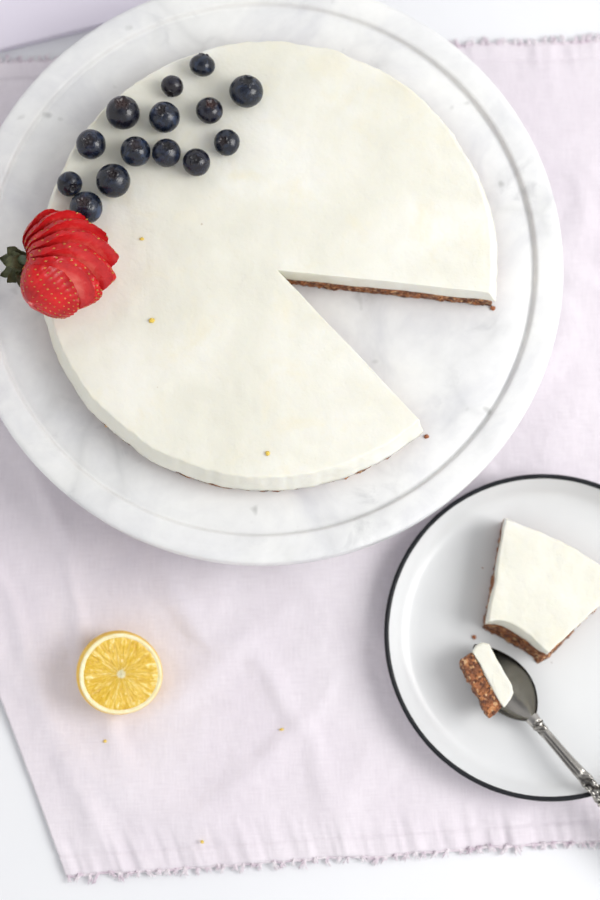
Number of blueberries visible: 14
